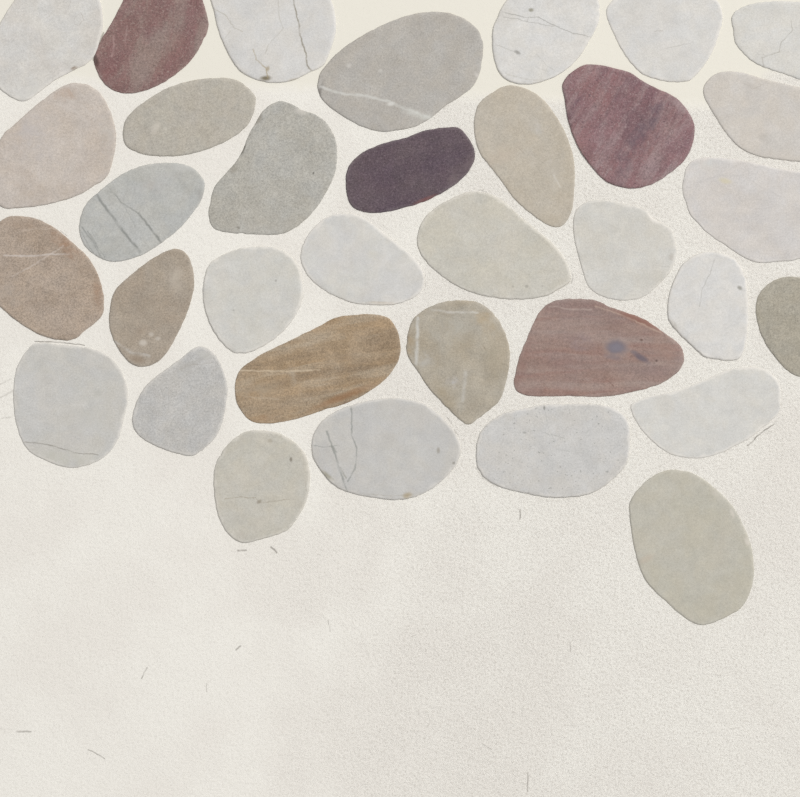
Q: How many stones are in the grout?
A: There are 34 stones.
